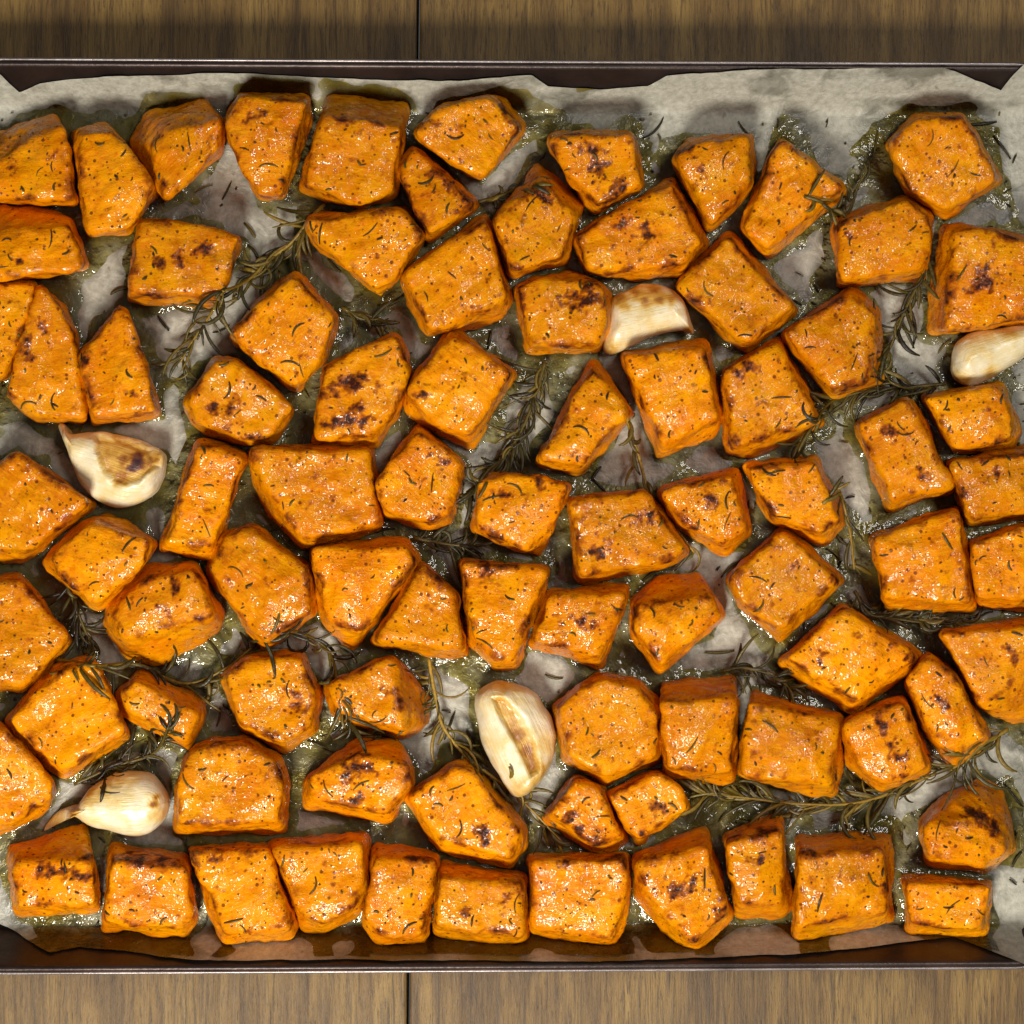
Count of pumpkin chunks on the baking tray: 84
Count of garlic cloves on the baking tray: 5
